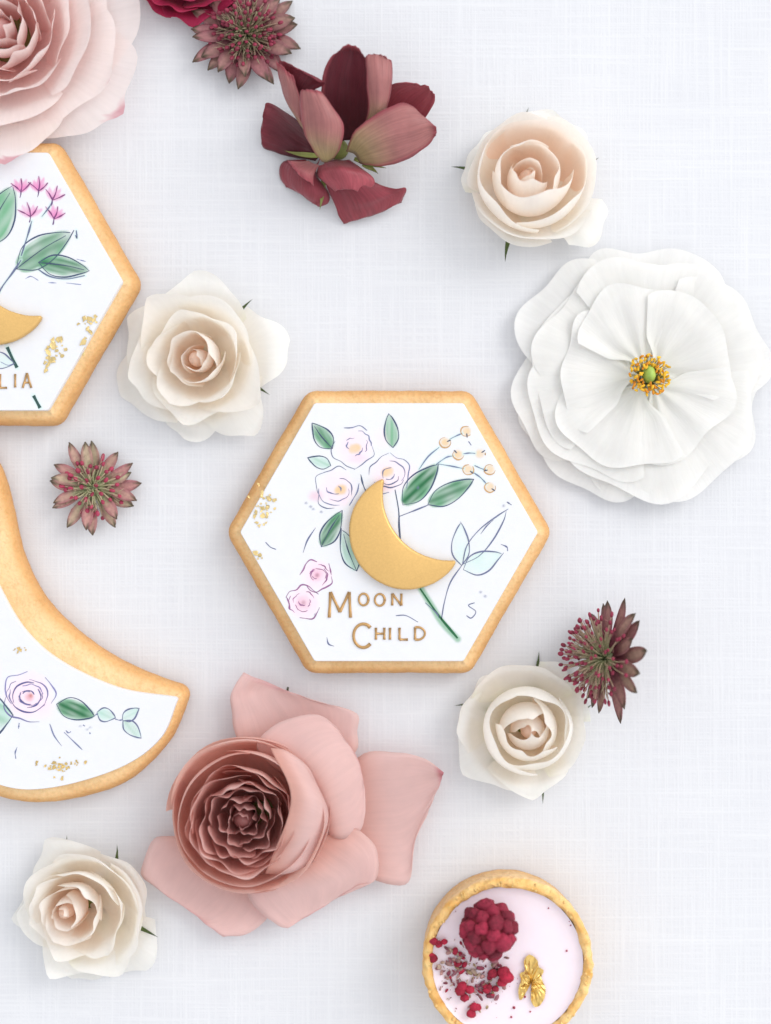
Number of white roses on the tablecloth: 4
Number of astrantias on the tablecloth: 3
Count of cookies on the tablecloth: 3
